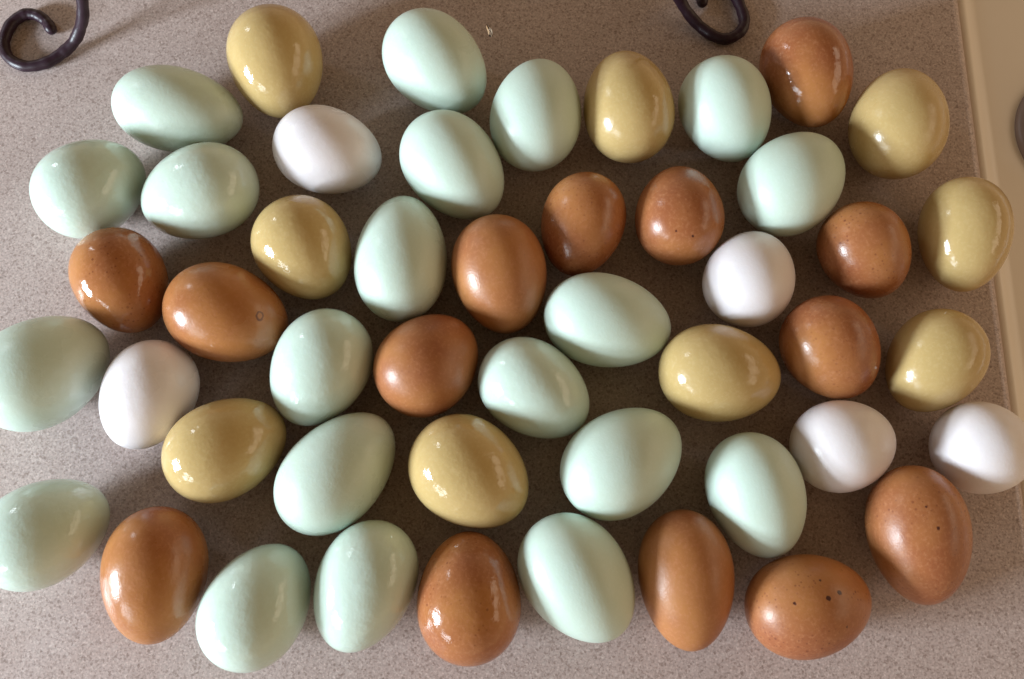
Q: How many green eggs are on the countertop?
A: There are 20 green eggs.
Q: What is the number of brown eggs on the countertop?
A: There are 14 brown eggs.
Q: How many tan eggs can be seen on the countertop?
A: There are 9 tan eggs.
